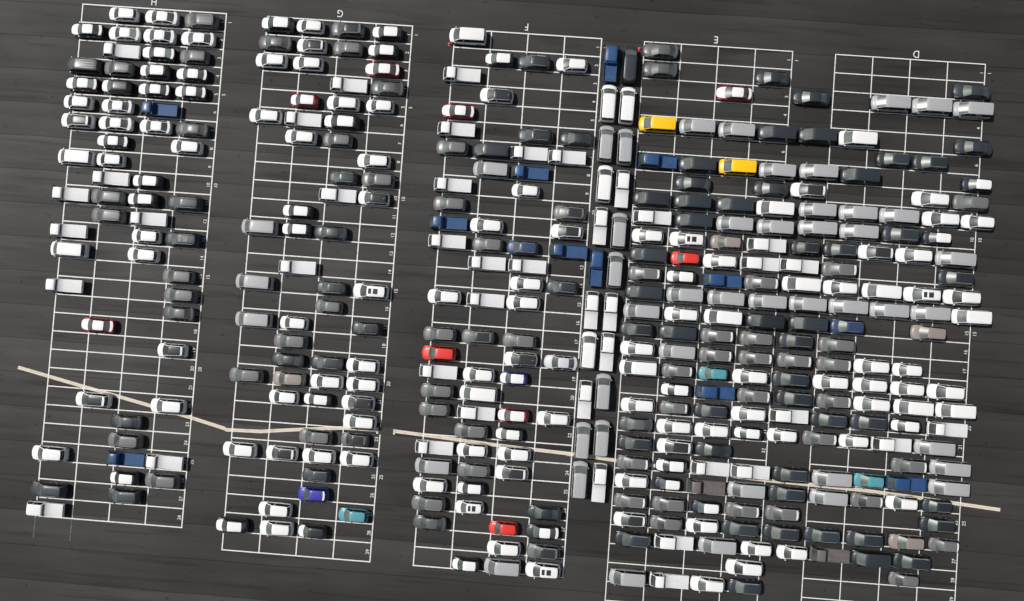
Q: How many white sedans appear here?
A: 14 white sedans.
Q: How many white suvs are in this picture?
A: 111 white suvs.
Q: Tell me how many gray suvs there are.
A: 57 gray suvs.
